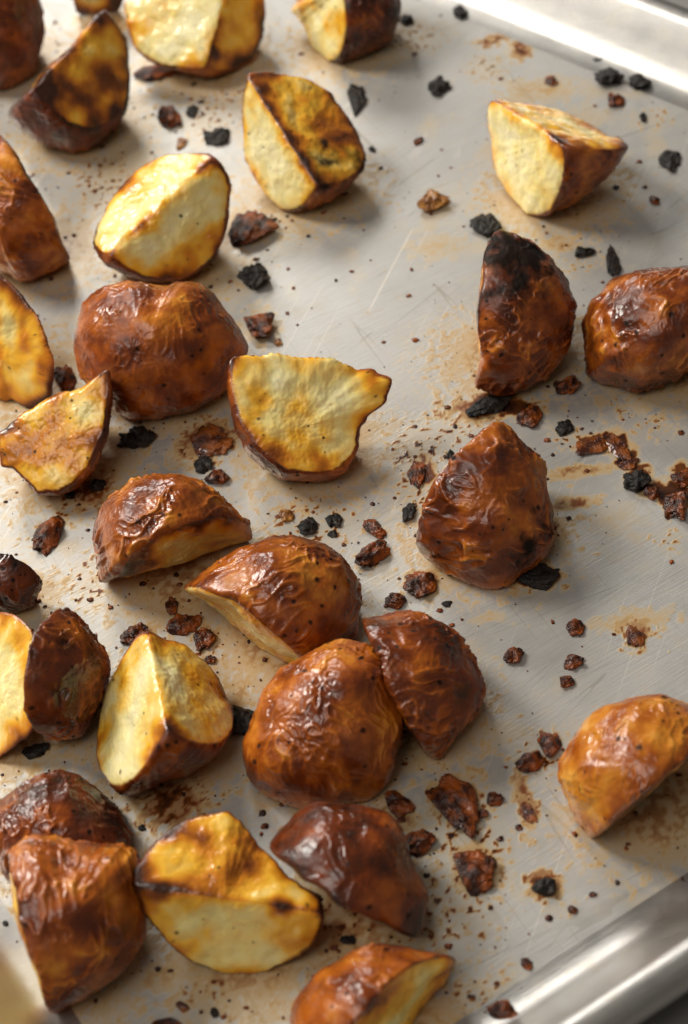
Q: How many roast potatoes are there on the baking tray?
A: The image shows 30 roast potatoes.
